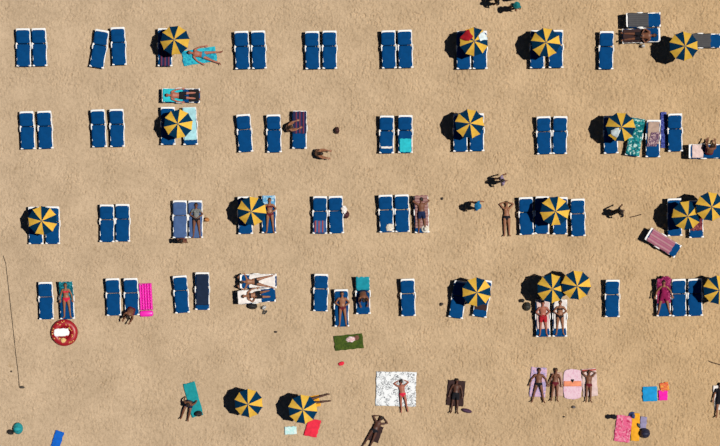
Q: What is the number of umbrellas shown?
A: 18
